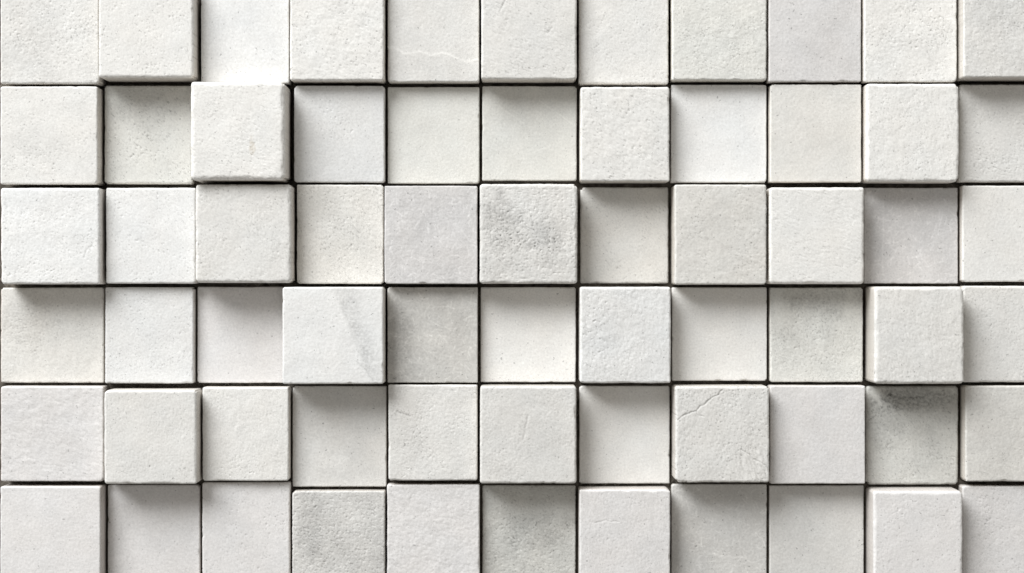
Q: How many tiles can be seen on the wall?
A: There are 66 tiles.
